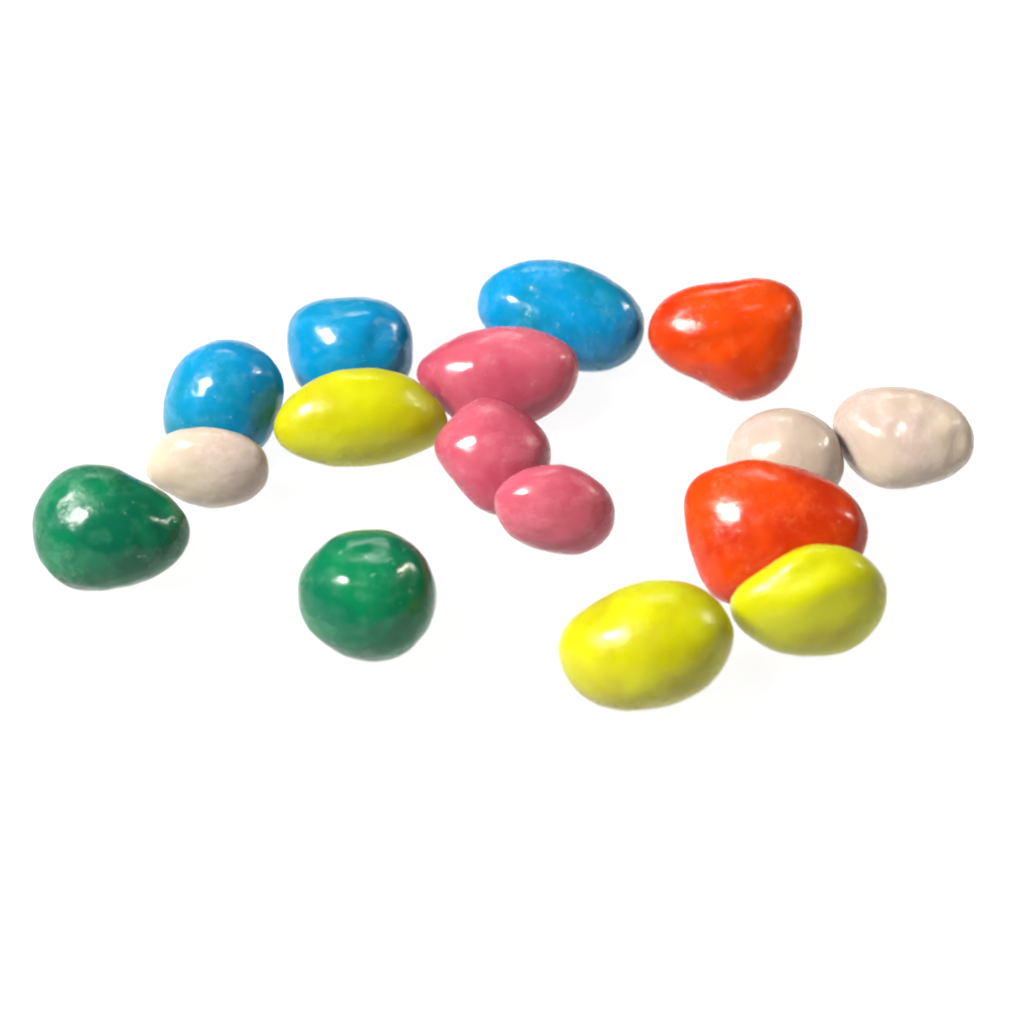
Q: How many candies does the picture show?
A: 16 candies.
